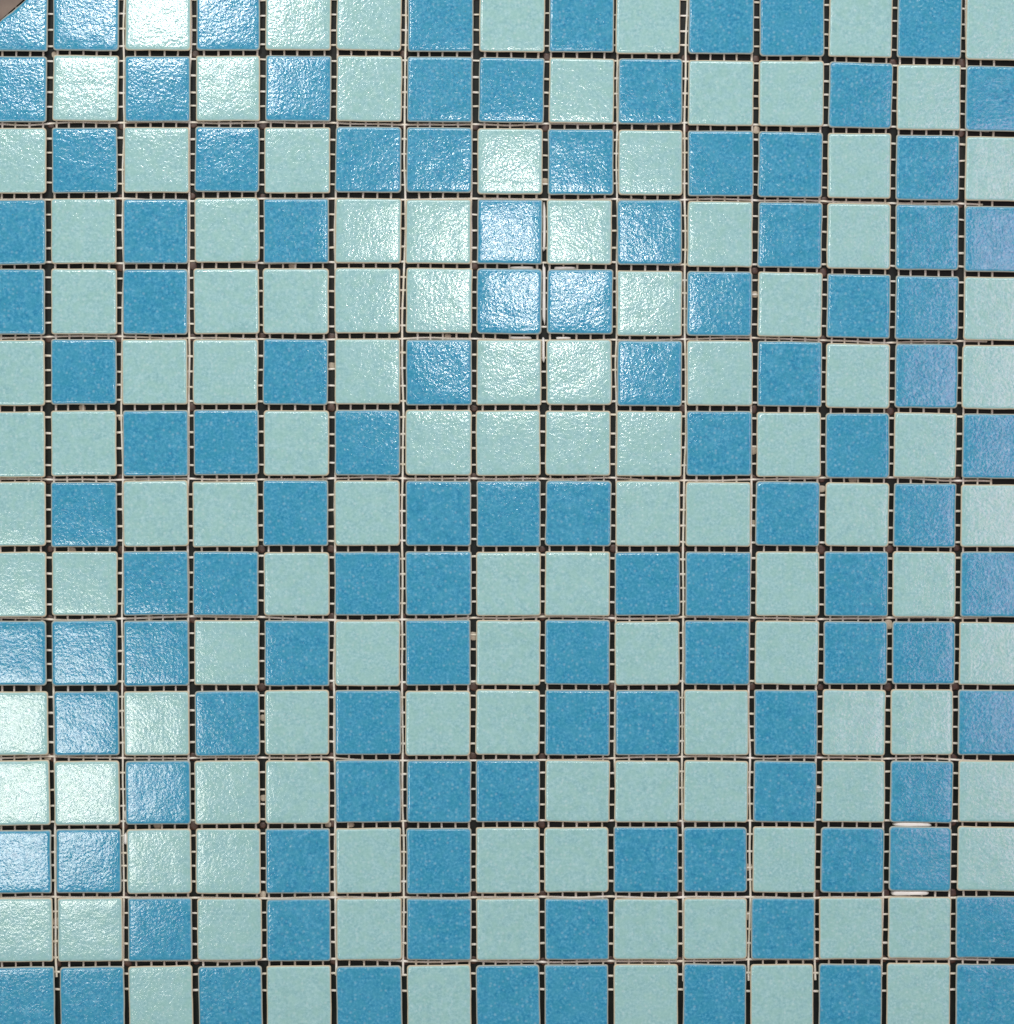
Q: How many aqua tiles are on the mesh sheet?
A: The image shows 114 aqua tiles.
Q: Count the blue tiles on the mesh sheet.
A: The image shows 111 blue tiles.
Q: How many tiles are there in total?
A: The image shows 225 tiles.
